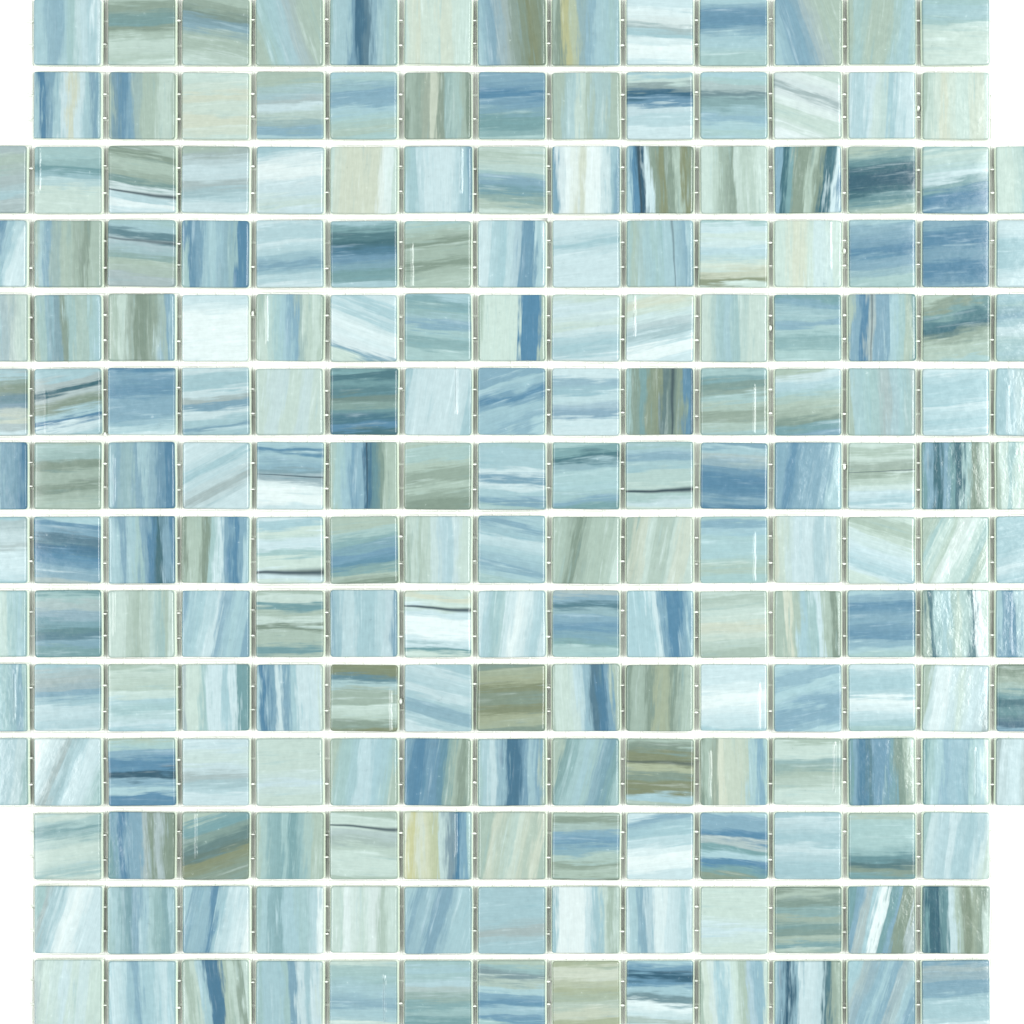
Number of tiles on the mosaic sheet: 200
